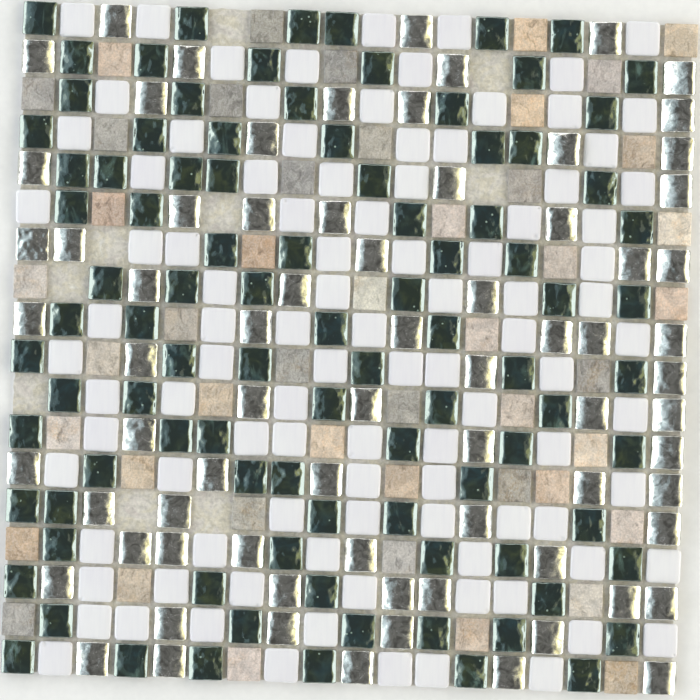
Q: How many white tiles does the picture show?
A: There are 99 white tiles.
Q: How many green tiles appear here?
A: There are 95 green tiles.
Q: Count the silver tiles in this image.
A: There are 74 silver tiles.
